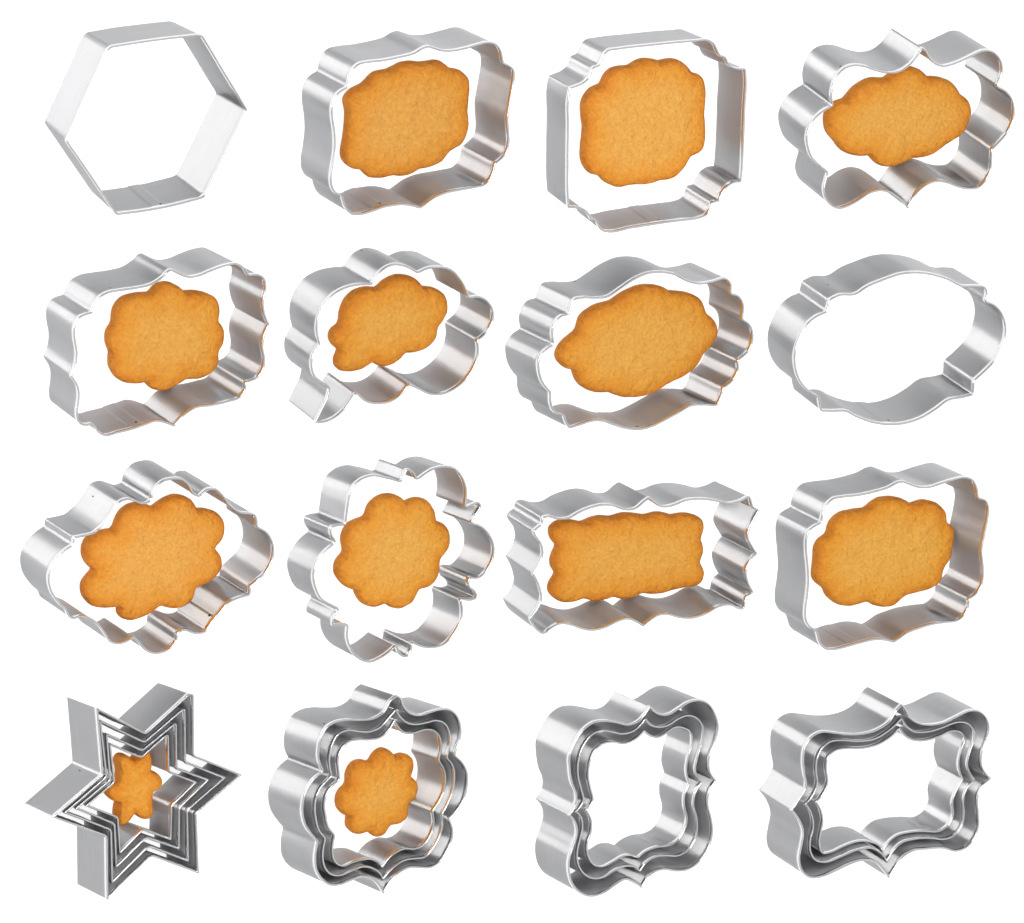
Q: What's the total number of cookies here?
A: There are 12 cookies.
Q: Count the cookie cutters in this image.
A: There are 25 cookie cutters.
